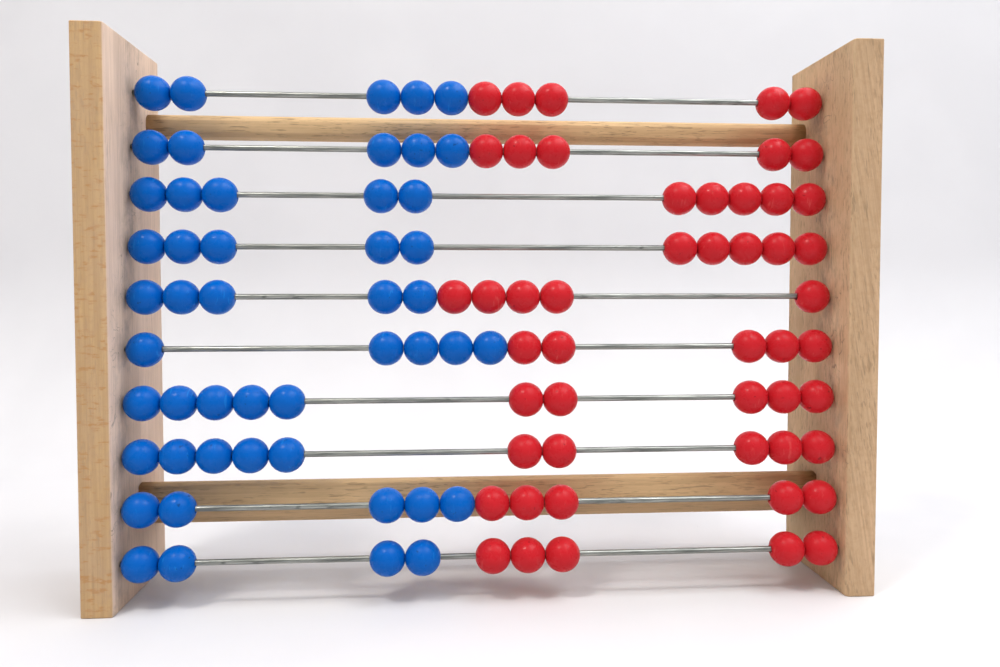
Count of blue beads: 49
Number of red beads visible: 50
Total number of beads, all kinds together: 99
